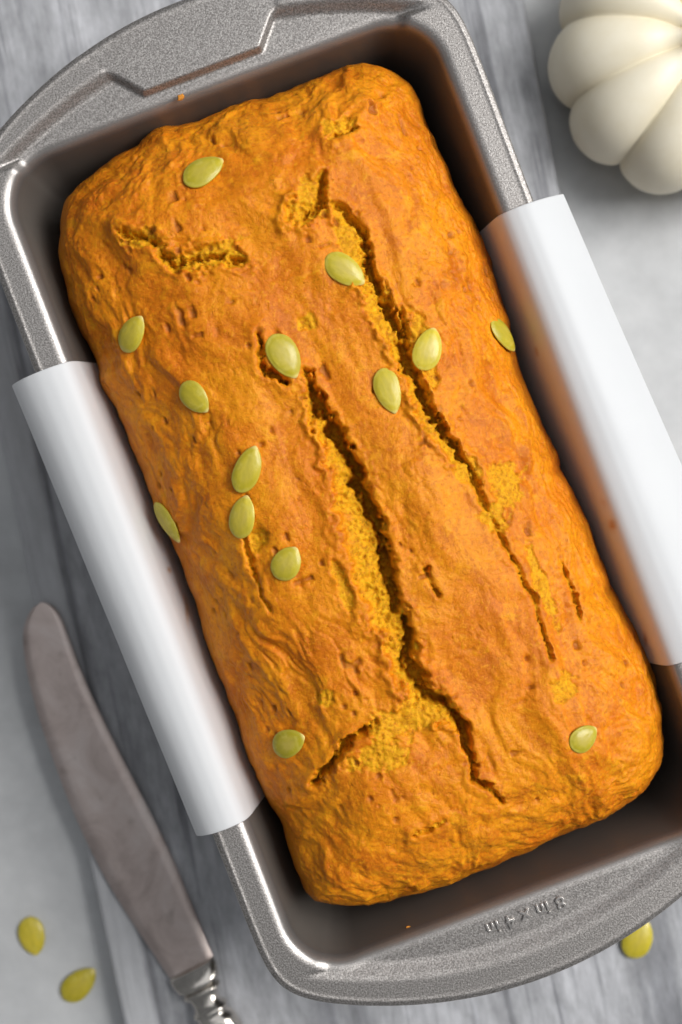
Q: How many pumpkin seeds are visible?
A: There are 17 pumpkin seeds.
